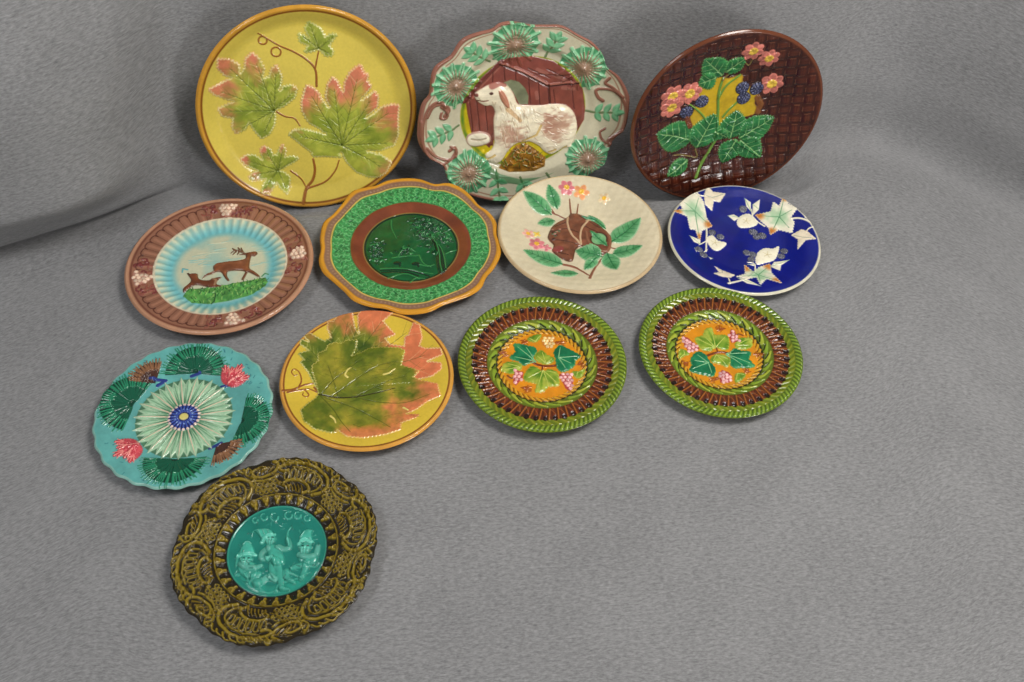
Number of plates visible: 12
